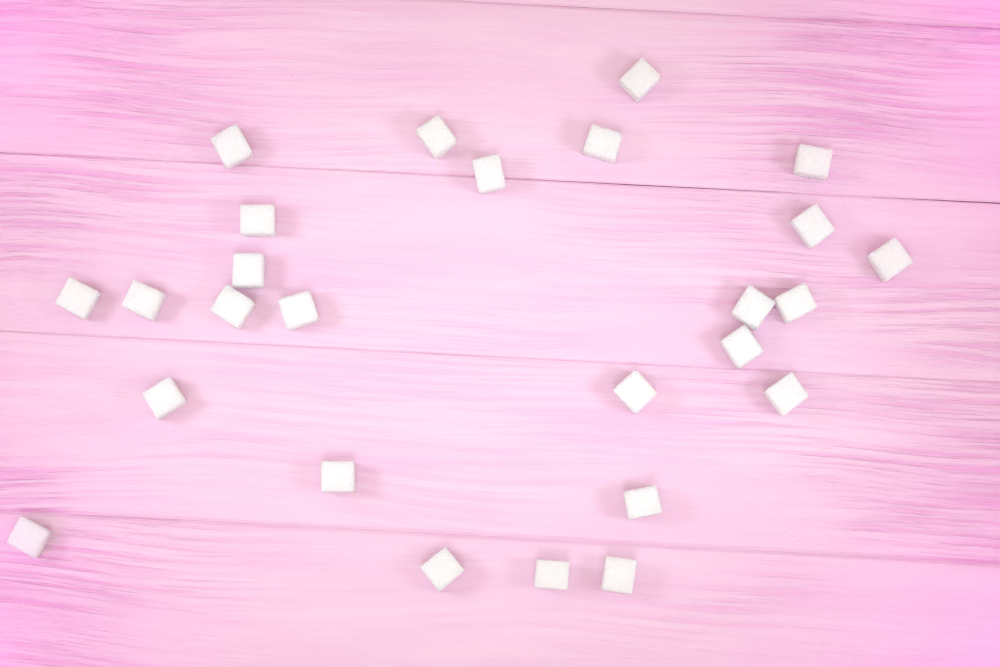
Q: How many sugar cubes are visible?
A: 26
